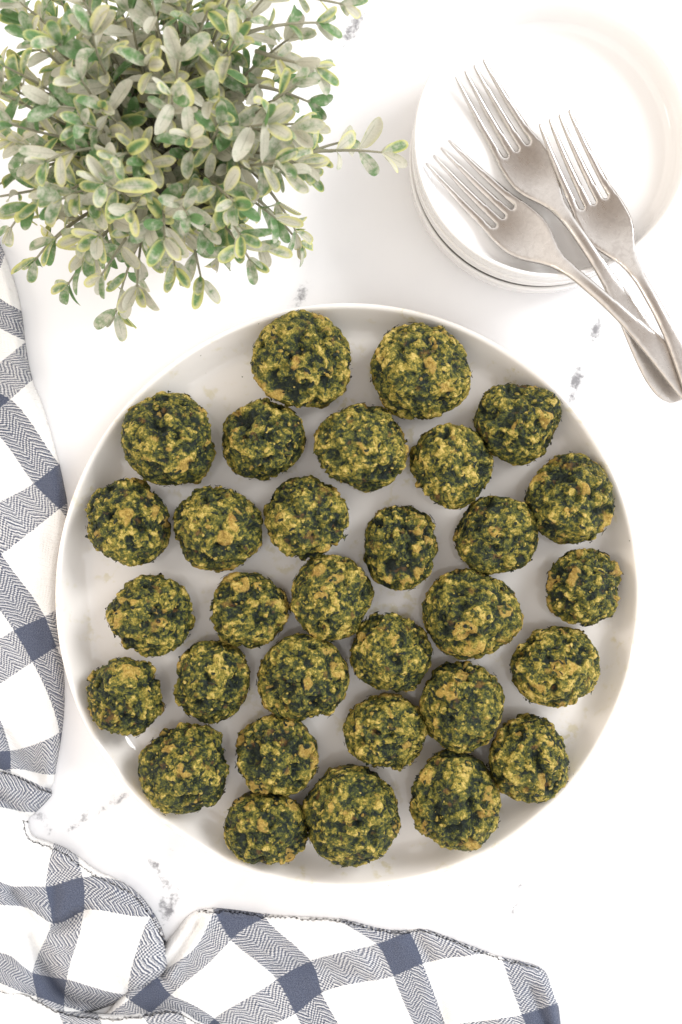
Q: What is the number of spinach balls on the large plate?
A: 31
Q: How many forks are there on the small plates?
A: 3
